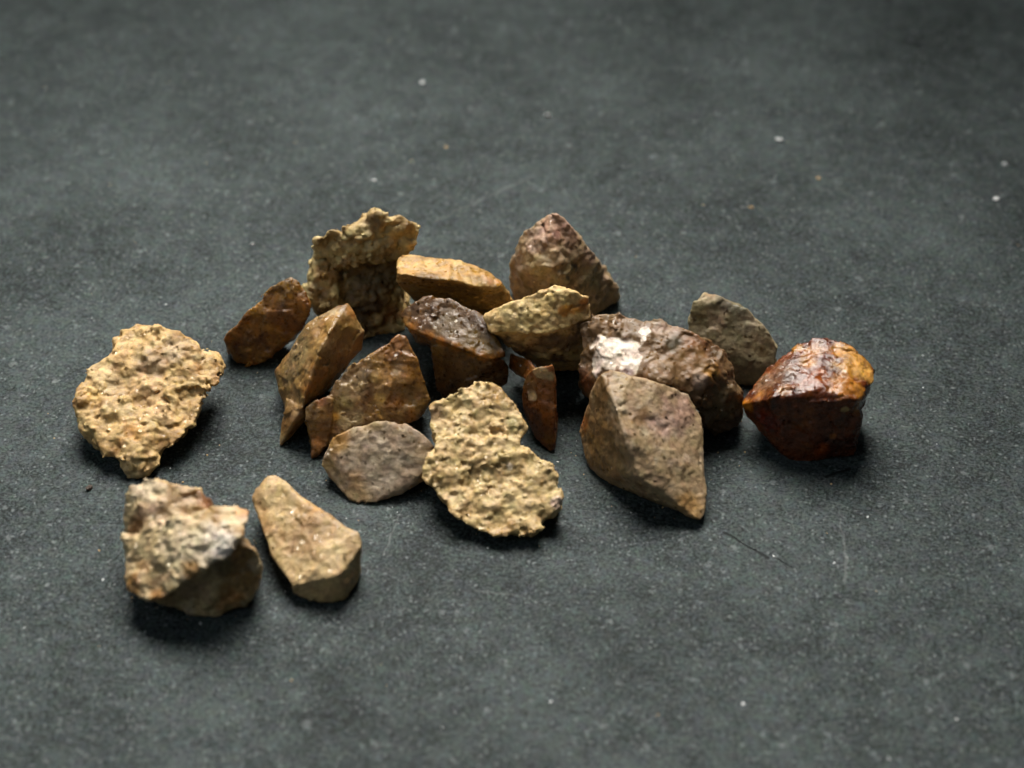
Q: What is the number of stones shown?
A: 18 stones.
